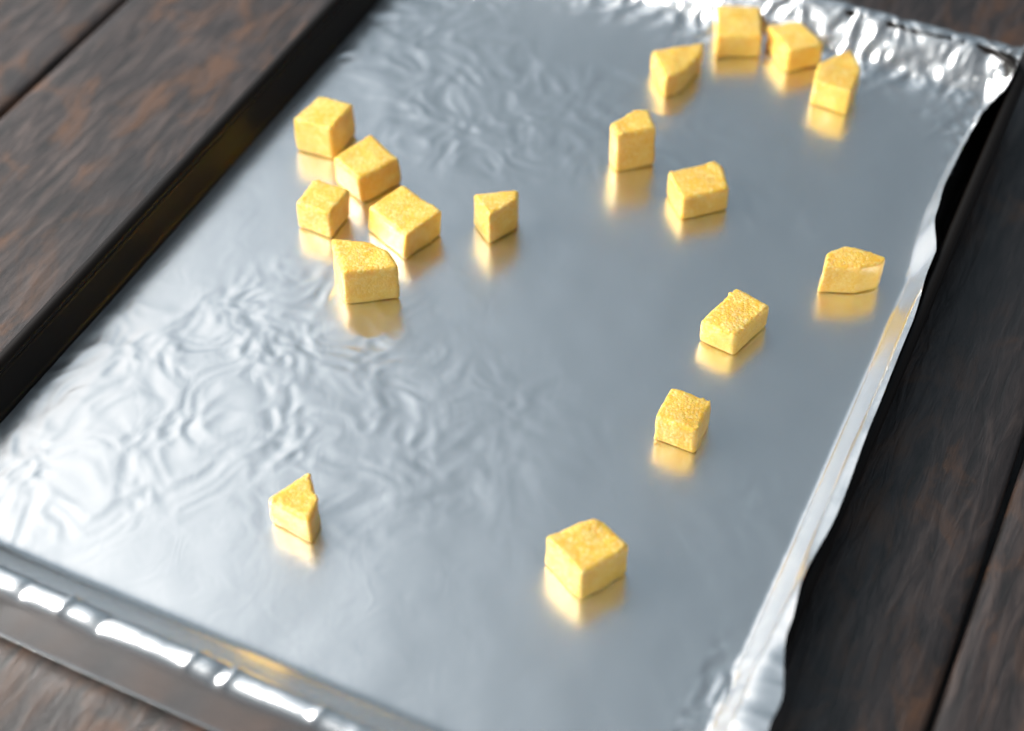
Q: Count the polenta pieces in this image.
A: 17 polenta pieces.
